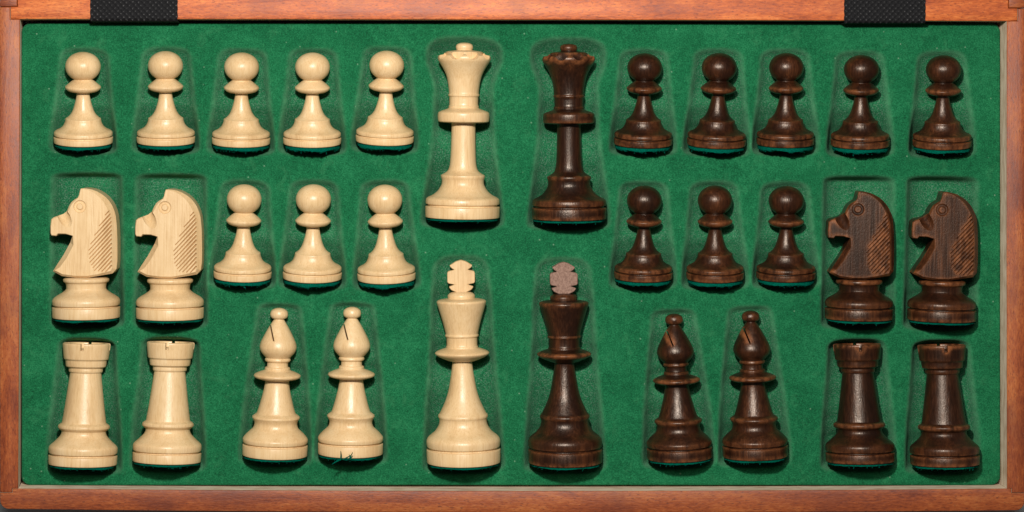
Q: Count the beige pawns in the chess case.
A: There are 8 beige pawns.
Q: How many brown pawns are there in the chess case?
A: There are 8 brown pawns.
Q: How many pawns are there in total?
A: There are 16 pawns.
